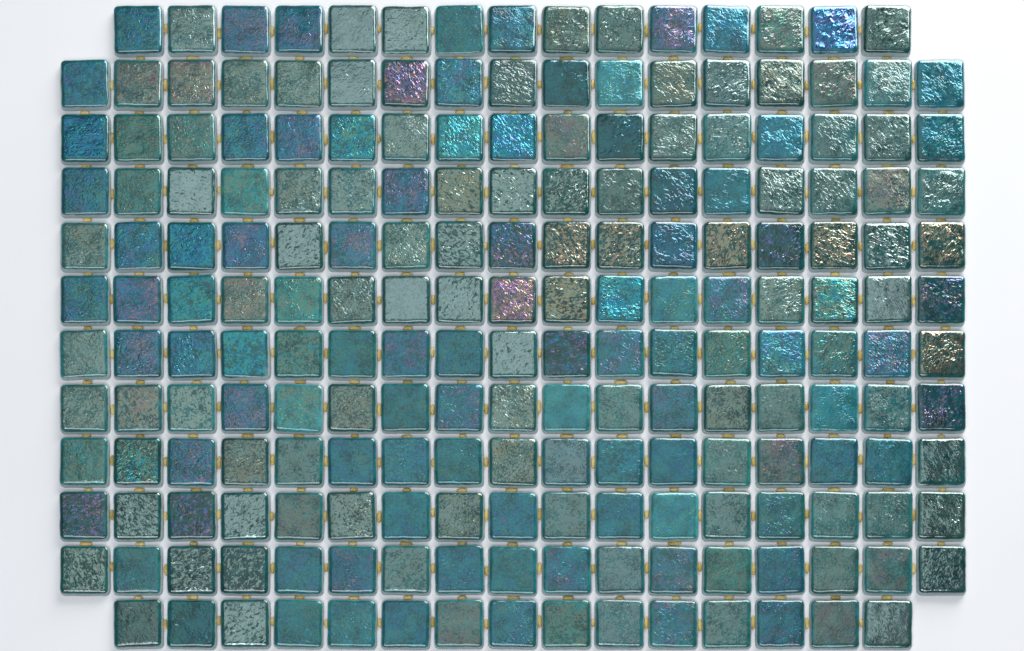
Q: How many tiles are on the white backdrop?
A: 200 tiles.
